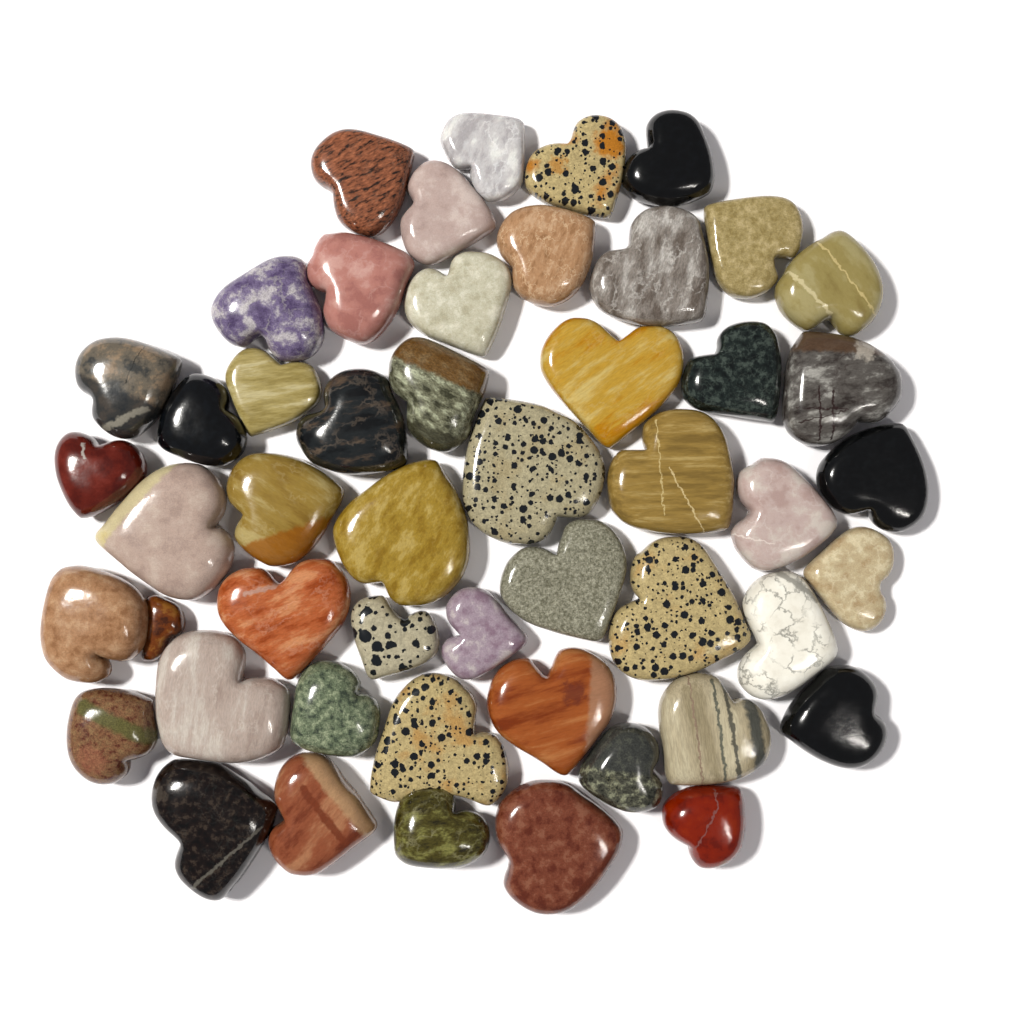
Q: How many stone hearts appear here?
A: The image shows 50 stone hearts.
